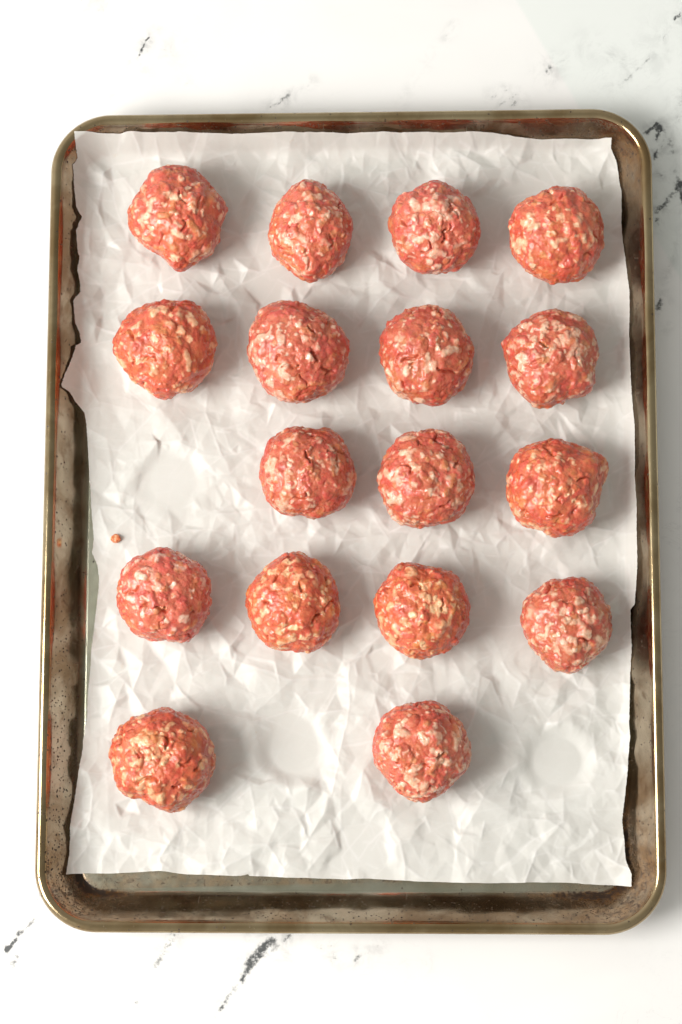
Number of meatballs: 17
